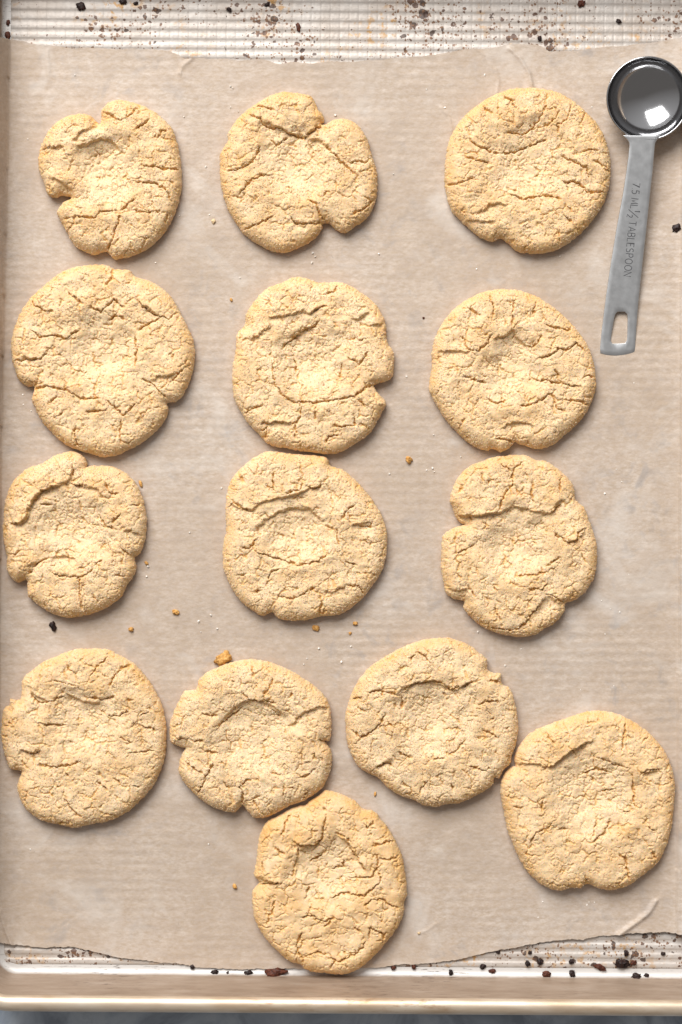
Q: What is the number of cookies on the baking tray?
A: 14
